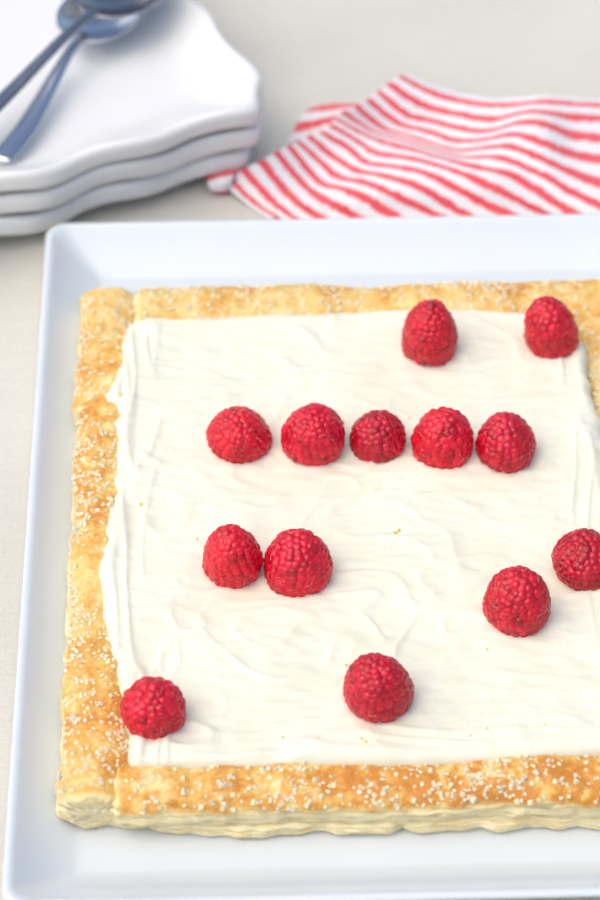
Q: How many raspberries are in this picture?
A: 13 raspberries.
